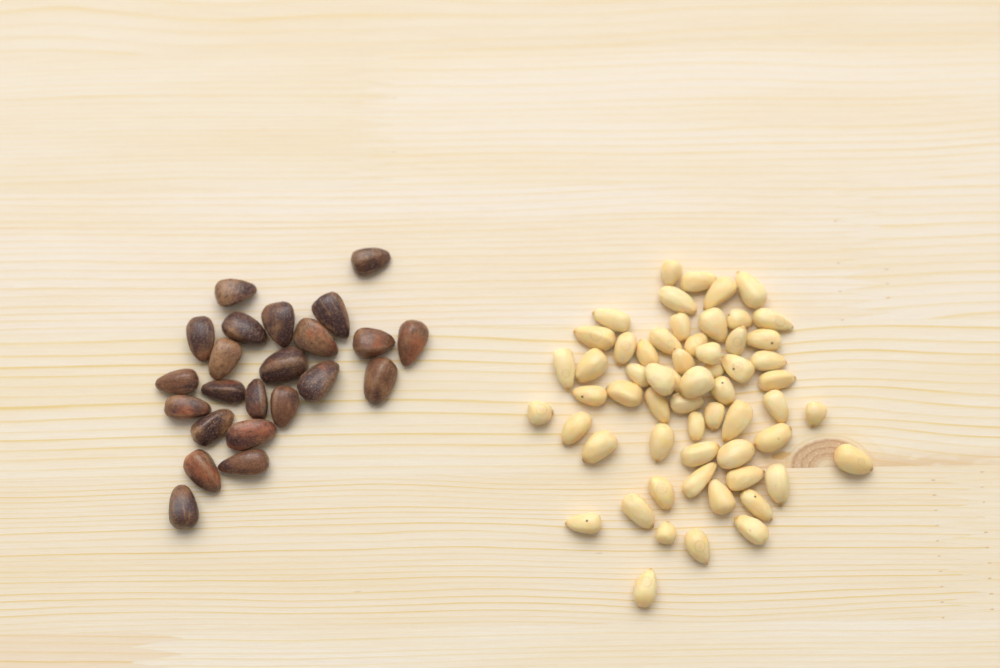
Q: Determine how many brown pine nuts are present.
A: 23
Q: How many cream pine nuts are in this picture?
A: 59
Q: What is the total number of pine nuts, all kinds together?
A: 82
